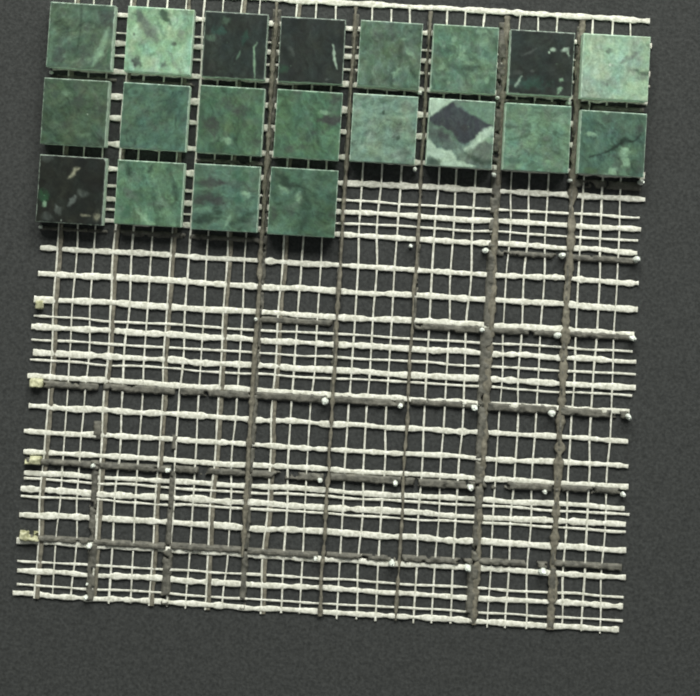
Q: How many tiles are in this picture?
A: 20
